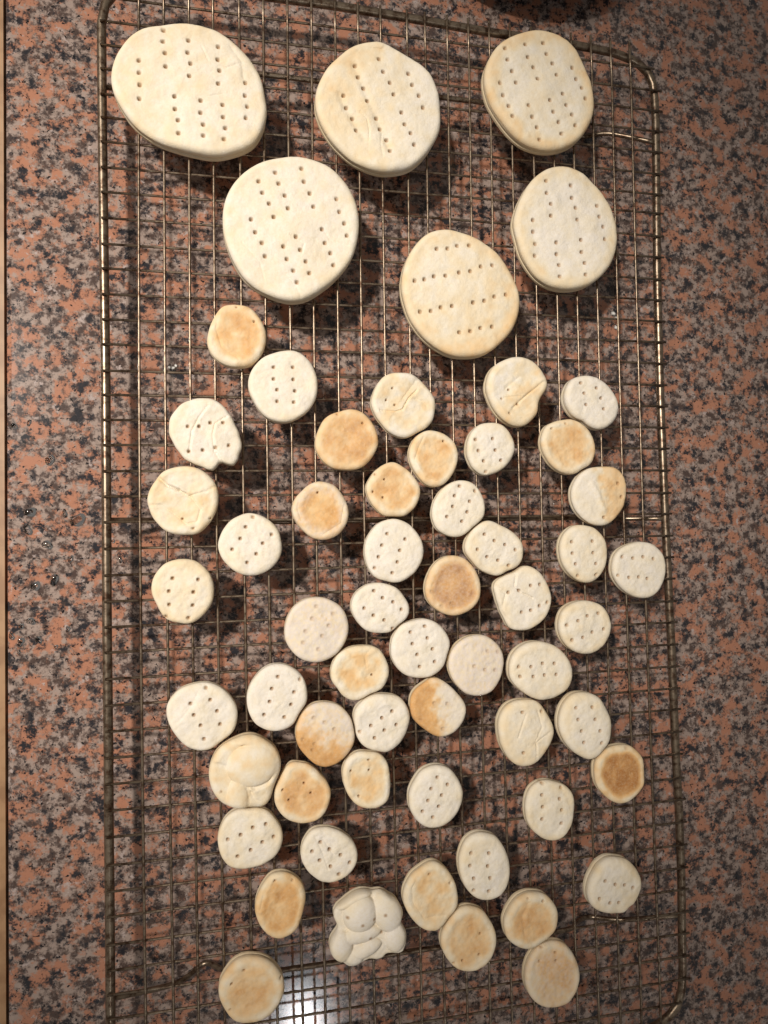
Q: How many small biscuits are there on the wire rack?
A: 53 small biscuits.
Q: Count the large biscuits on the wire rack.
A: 6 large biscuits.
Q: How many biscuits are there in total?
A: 59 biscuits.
